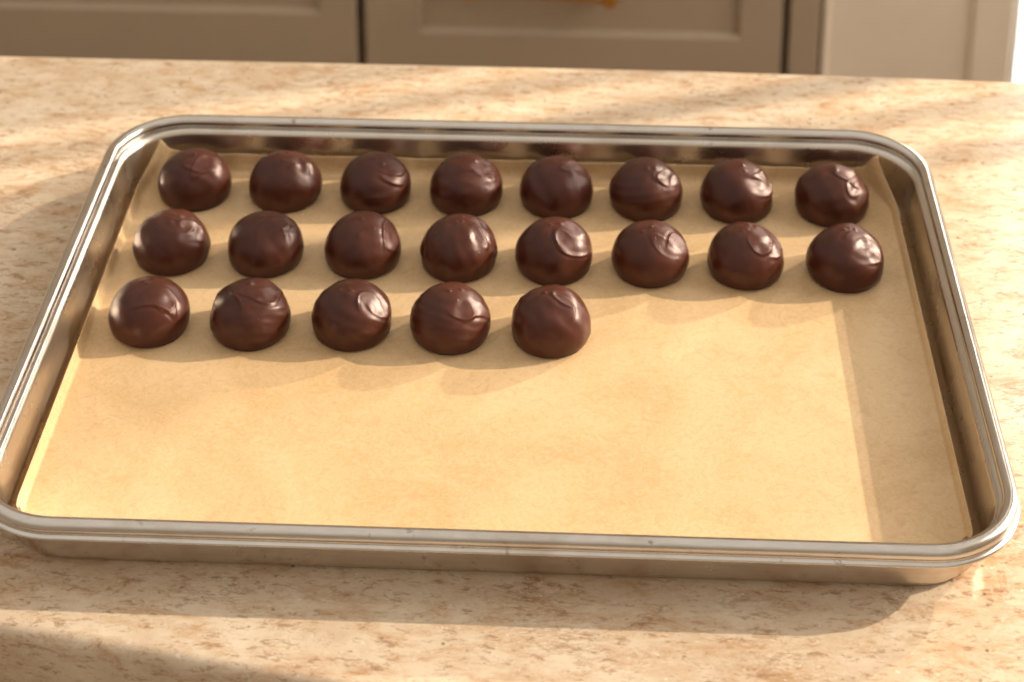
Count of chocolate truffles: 21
